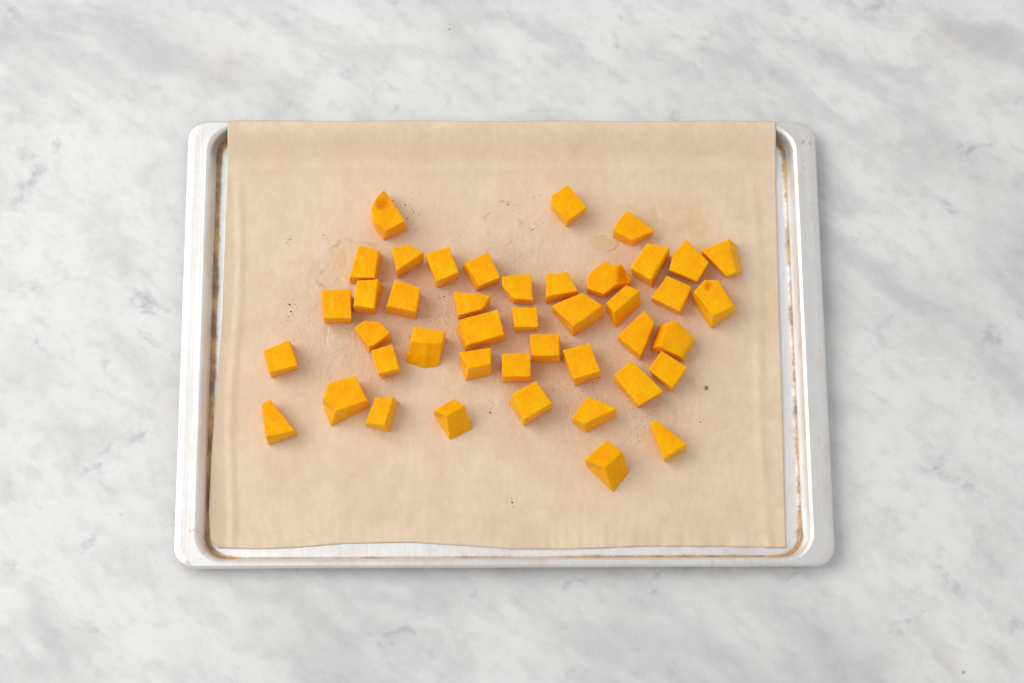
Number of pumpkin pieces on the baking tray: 43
